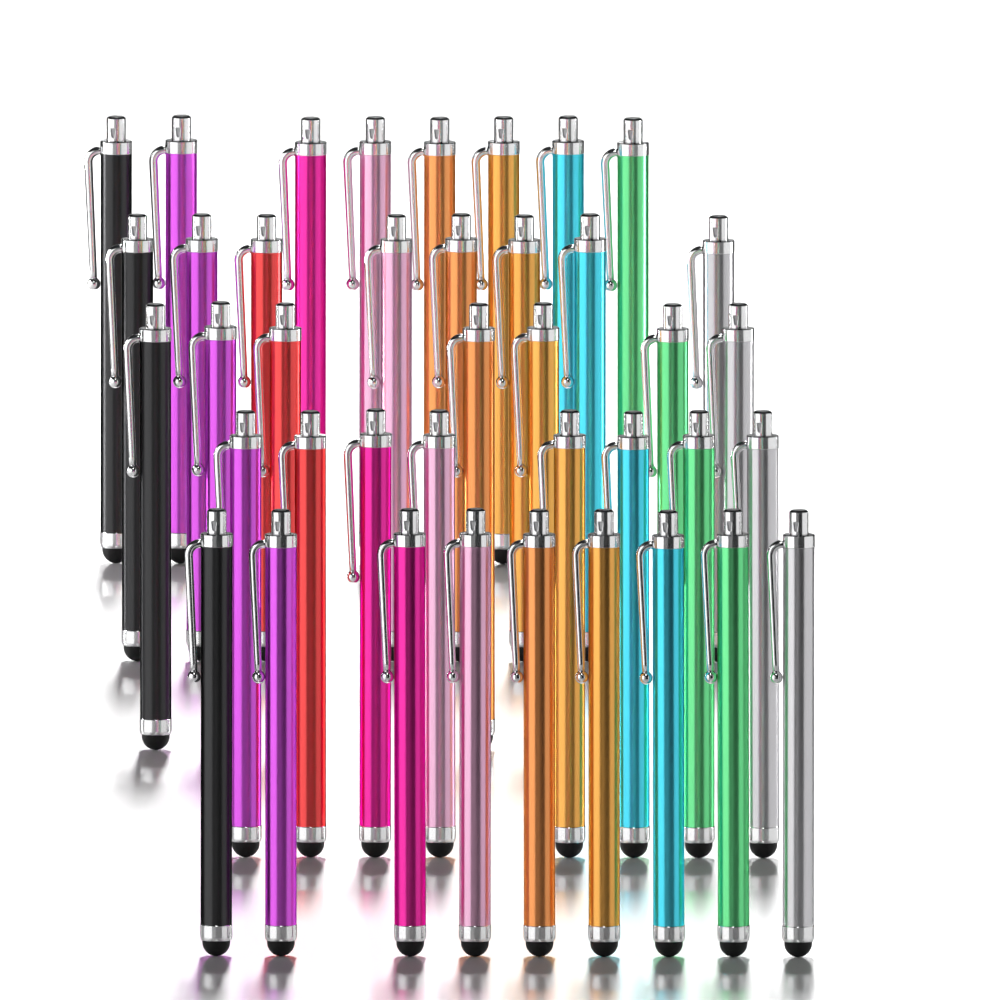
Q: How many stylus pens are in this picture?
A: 40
